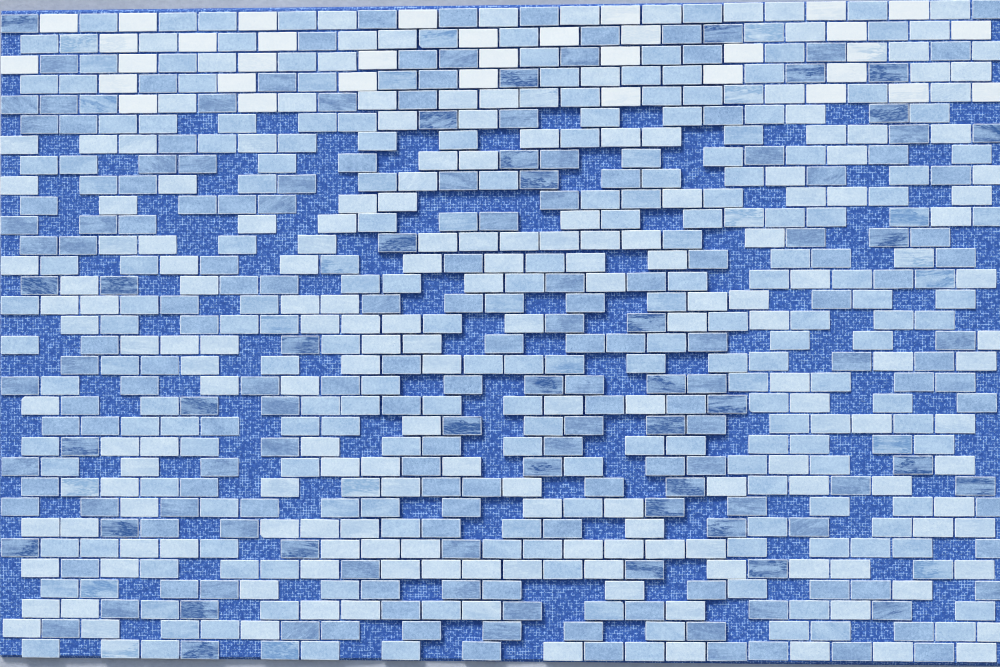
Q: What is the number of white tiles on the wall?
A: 35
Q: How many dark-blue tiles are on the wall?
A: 196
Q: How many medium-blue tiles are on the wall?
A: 195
